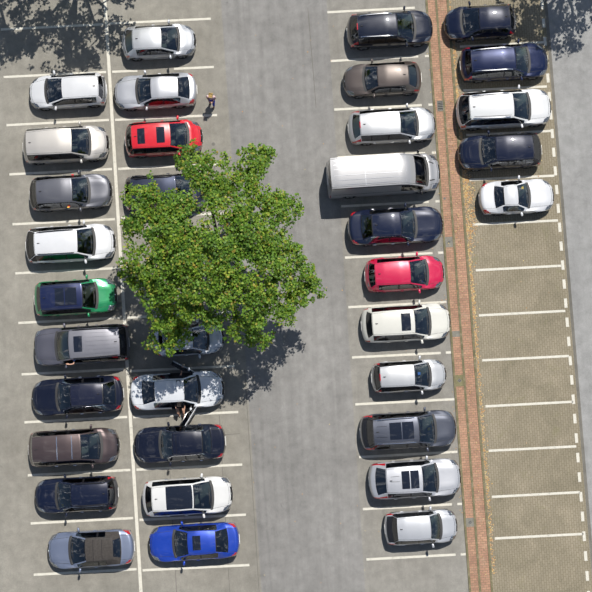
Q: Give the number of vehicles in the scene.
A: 35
